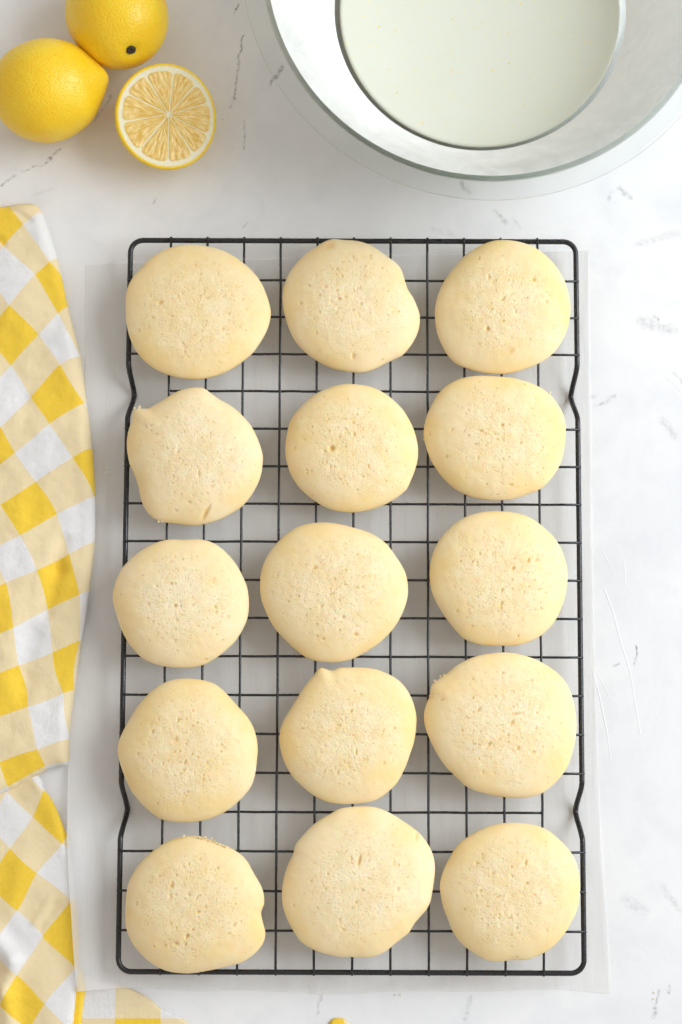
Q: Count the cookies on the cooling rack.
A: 15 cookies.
